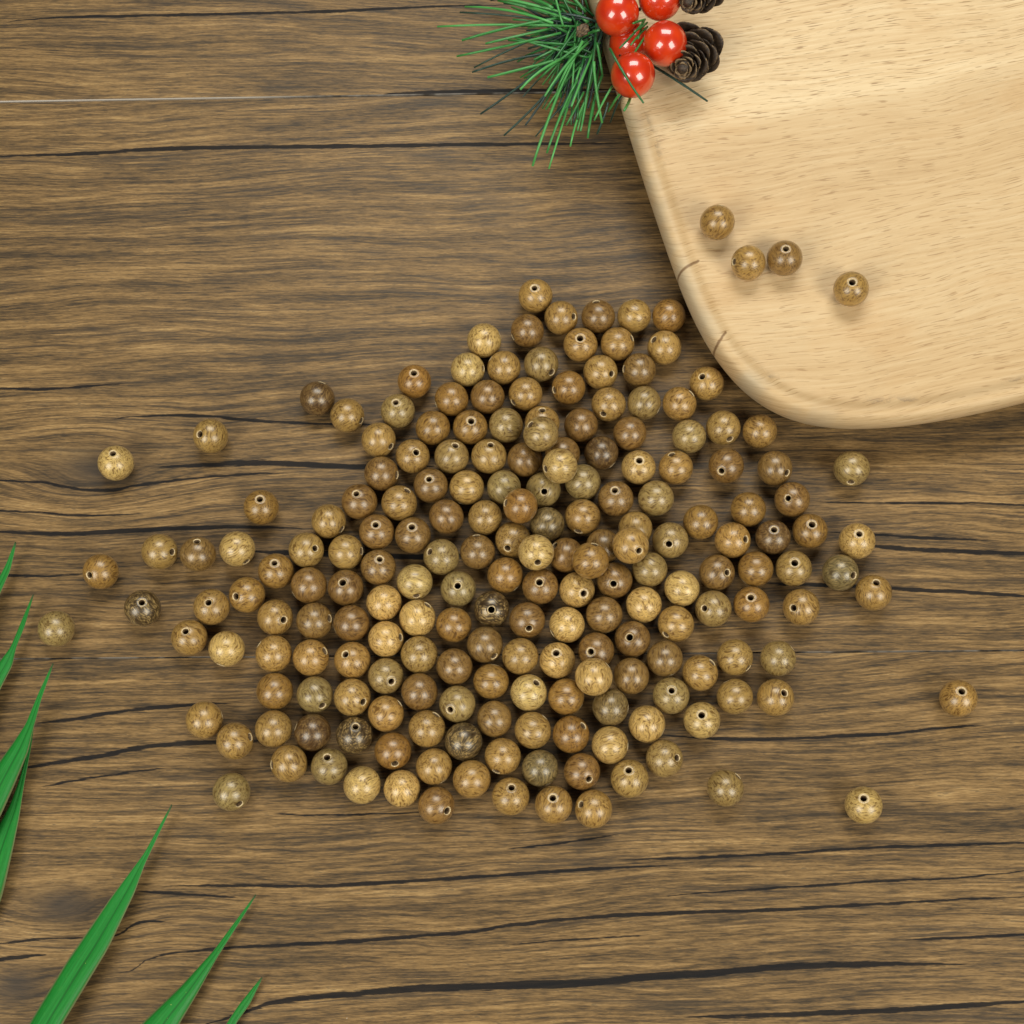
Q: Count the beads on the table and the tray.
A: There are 200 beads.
